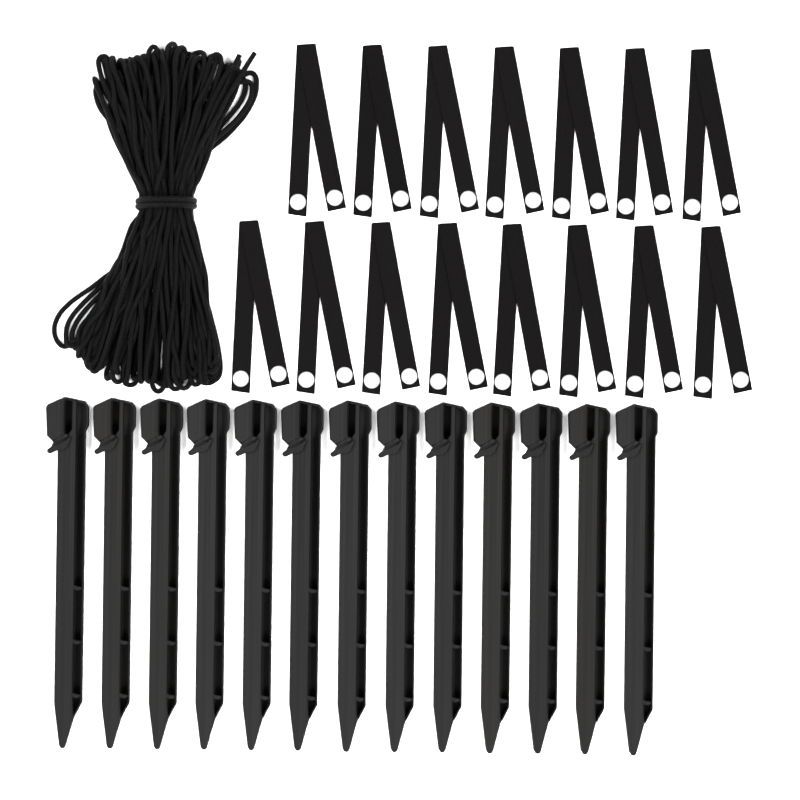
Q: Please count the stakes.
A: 13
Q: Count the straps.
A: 15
